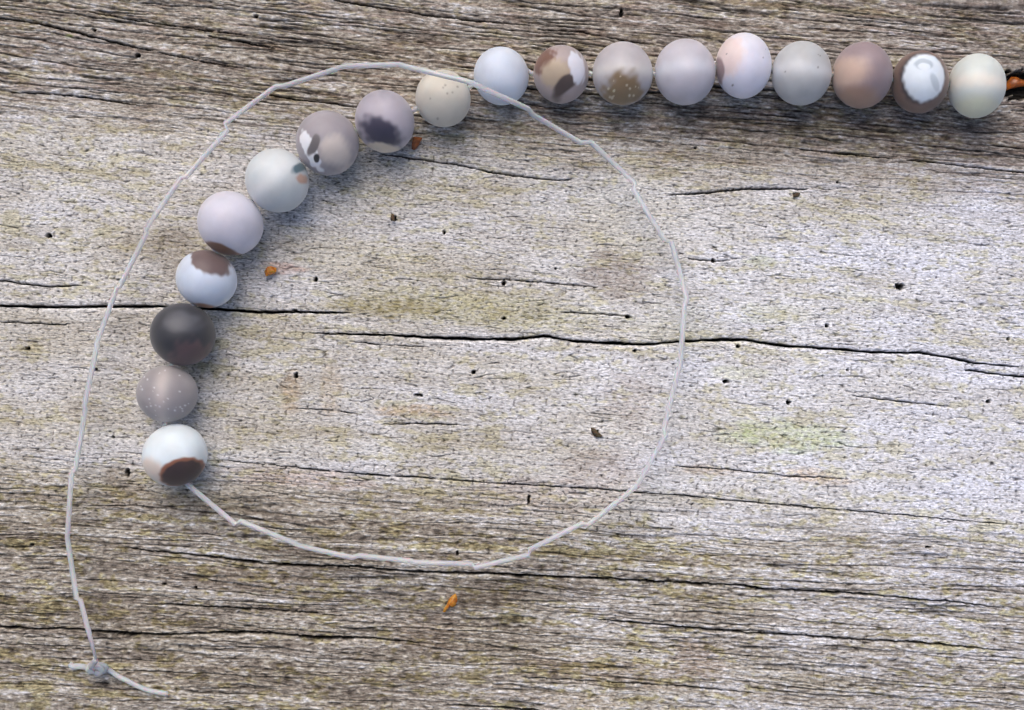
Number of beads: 18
